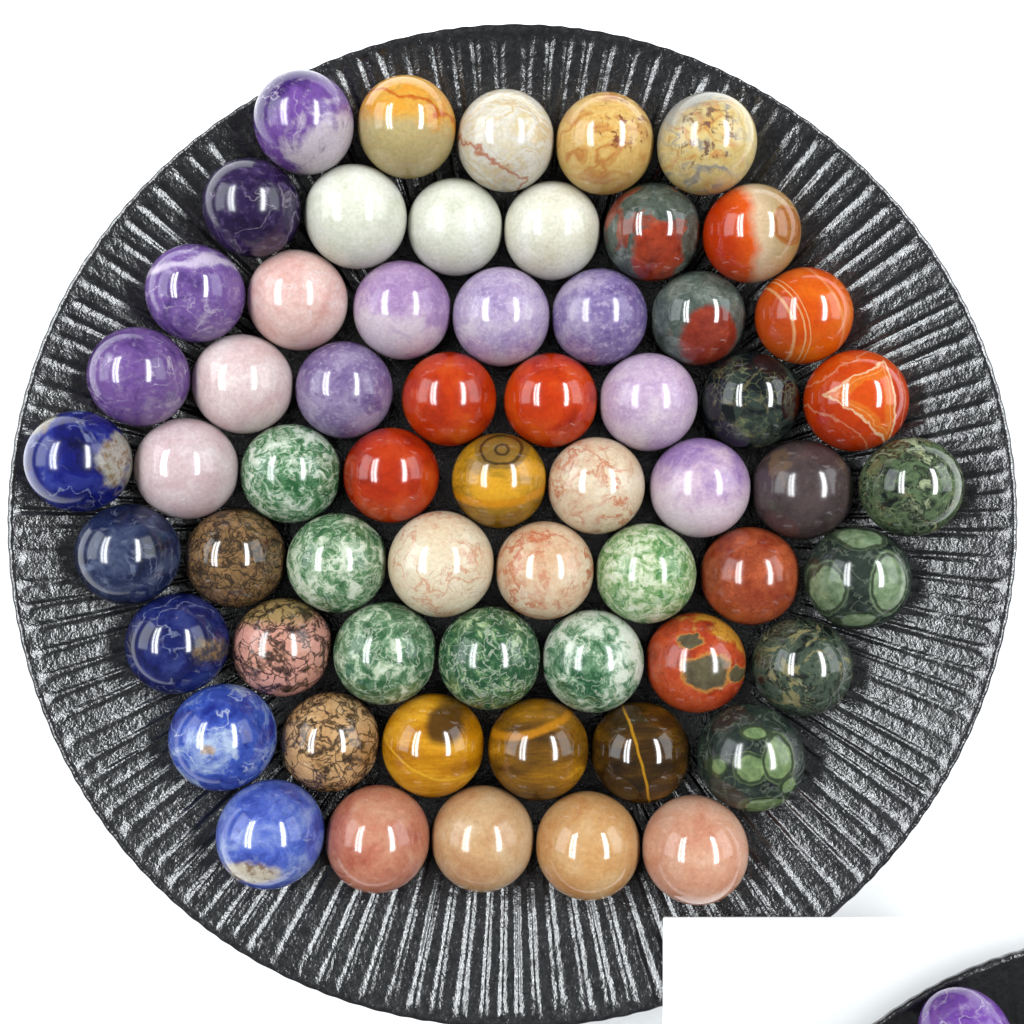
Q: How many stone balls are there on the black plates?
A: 62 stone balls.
